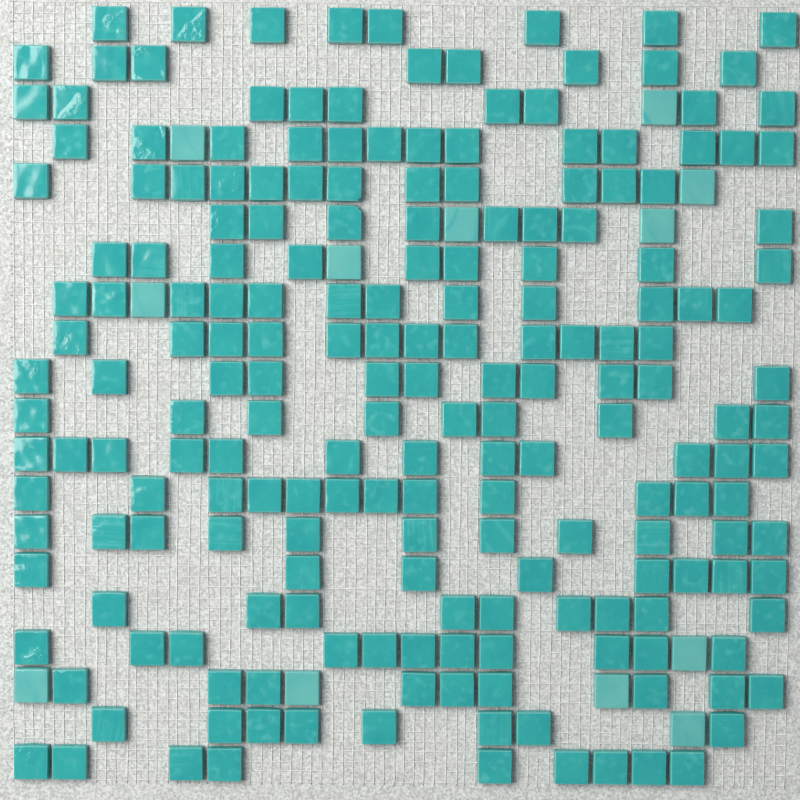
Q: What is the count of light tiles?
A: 12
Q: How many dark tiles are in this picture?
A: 200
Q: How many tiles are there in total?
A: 212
